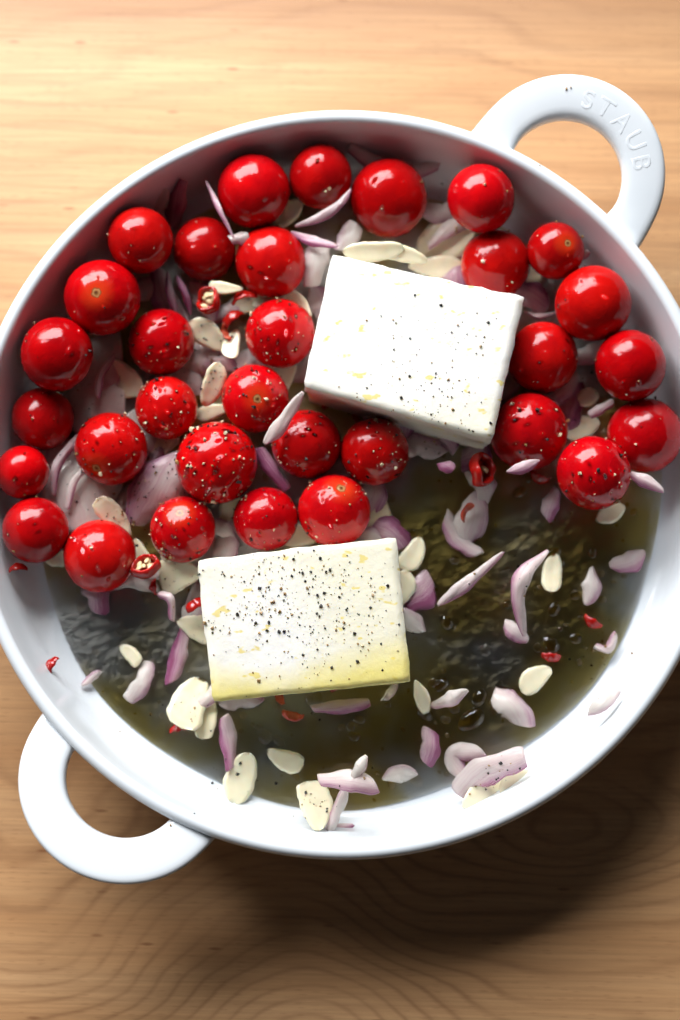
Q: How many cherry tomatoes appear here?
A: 32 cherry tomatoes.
